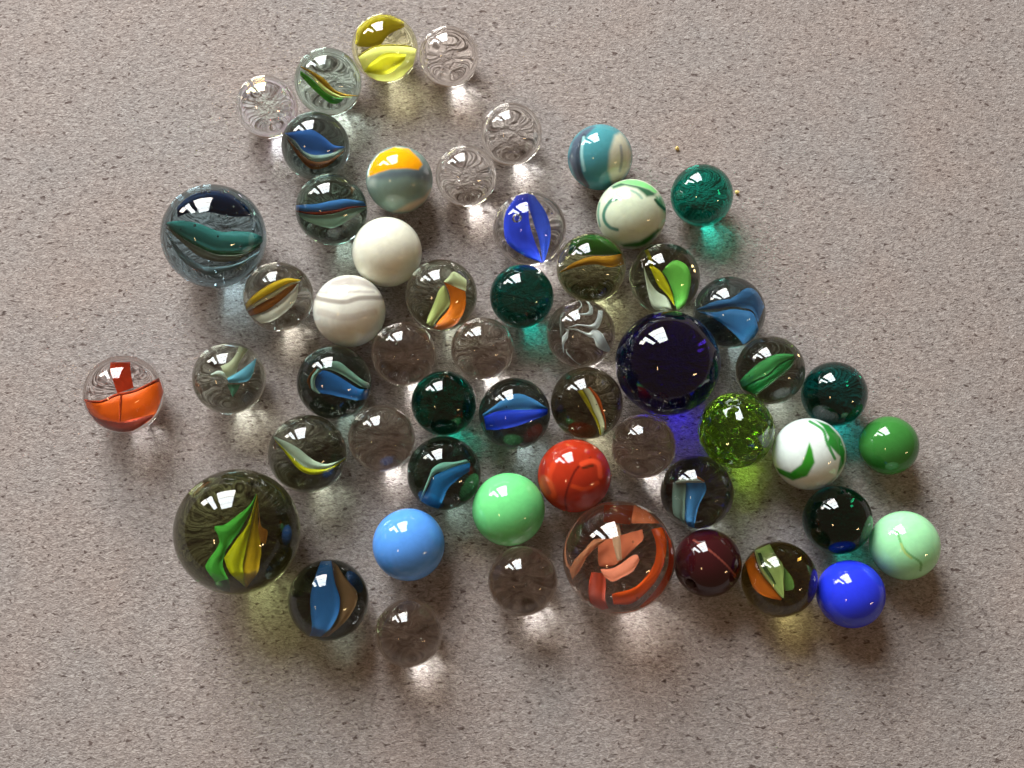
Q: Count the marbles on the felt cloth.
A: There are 55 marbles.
